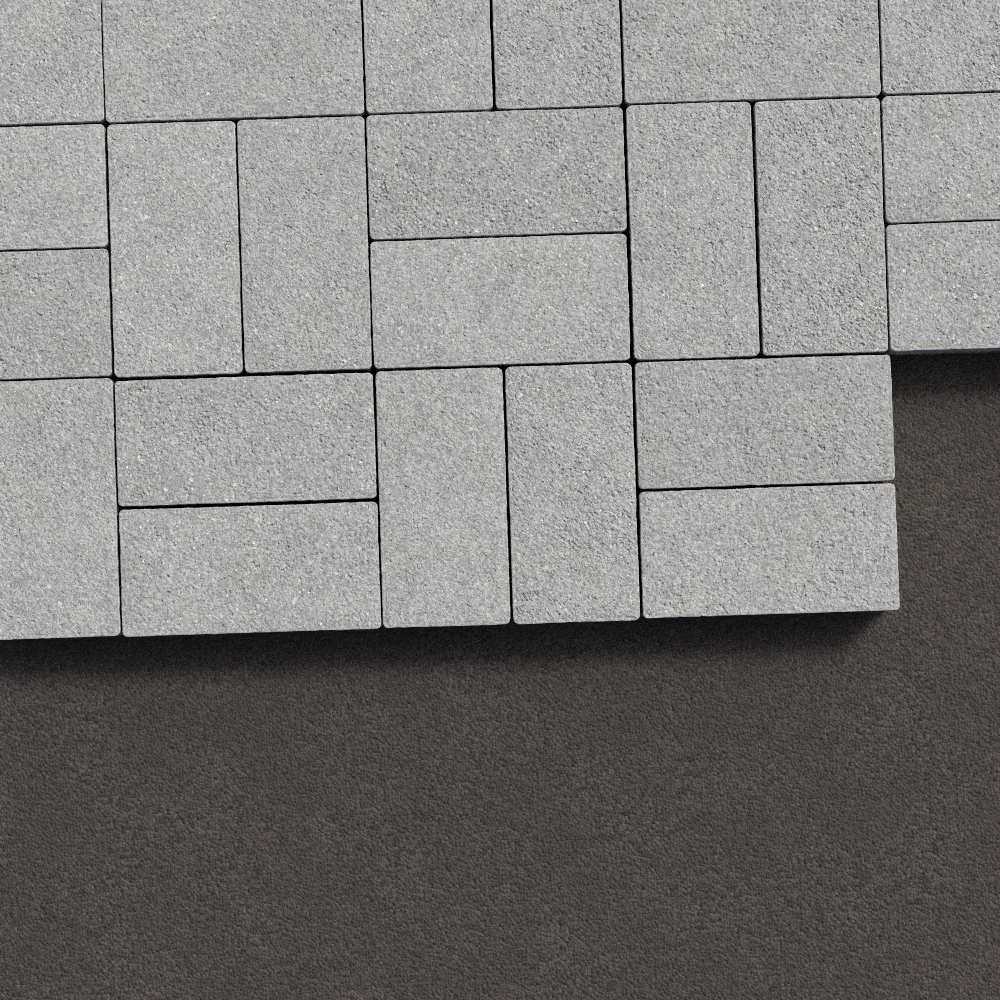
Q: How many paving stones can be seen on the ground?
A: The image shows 23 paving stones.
